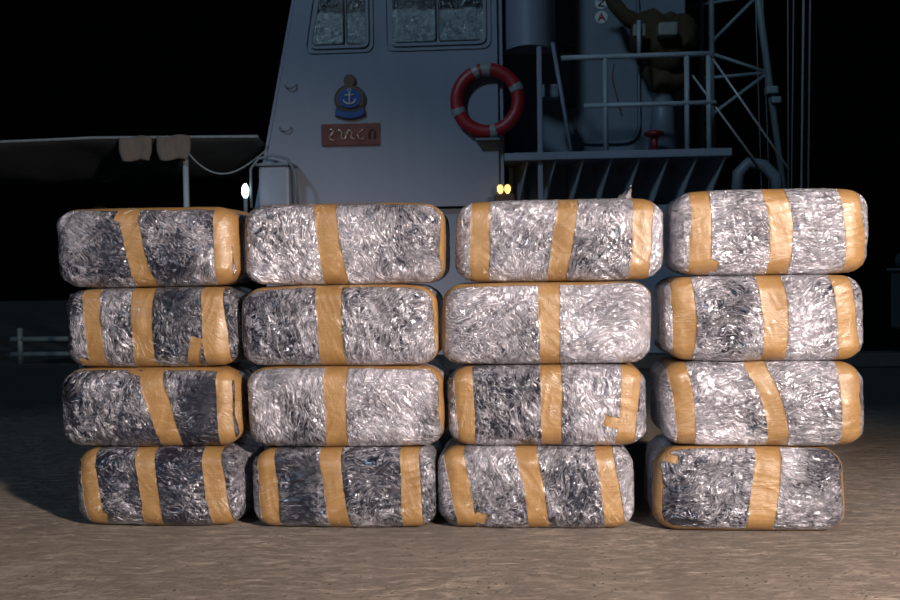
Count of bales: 16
